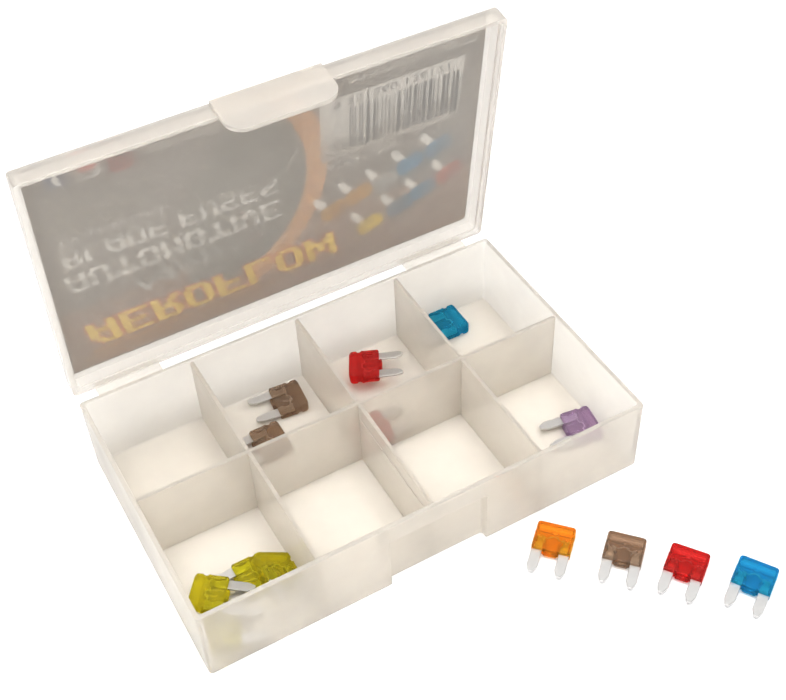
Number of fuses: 14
